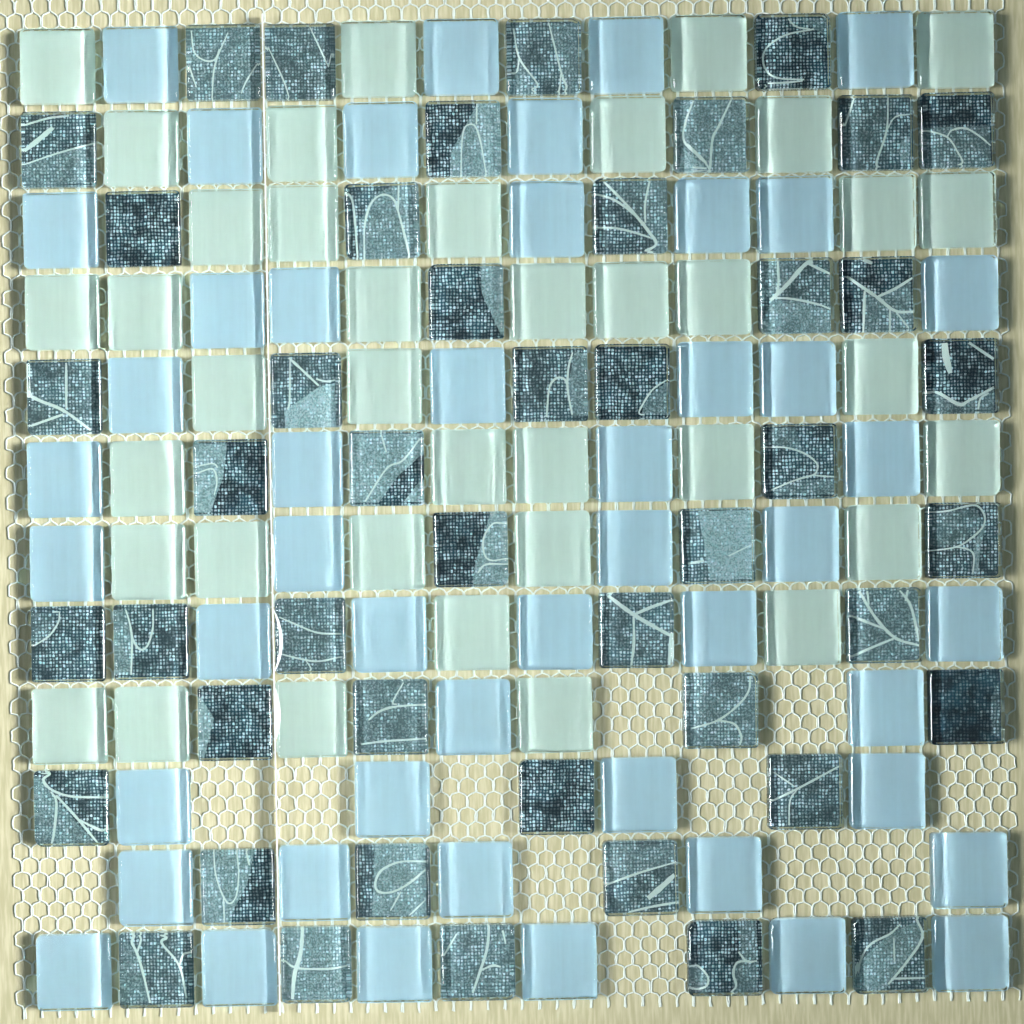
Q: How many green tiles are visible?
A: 38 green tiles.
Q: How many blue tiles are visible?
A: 48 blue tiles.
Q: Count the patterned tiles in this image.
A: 46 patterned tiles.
